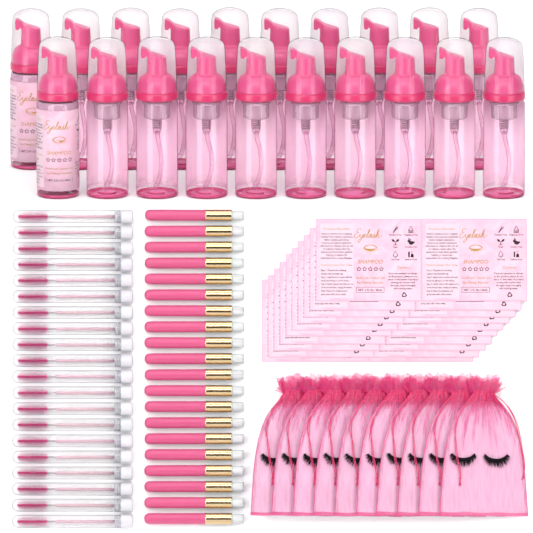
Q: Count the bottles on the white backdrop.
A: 20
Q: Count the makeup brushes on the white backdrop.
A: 20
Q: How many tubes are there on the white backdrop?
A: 20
